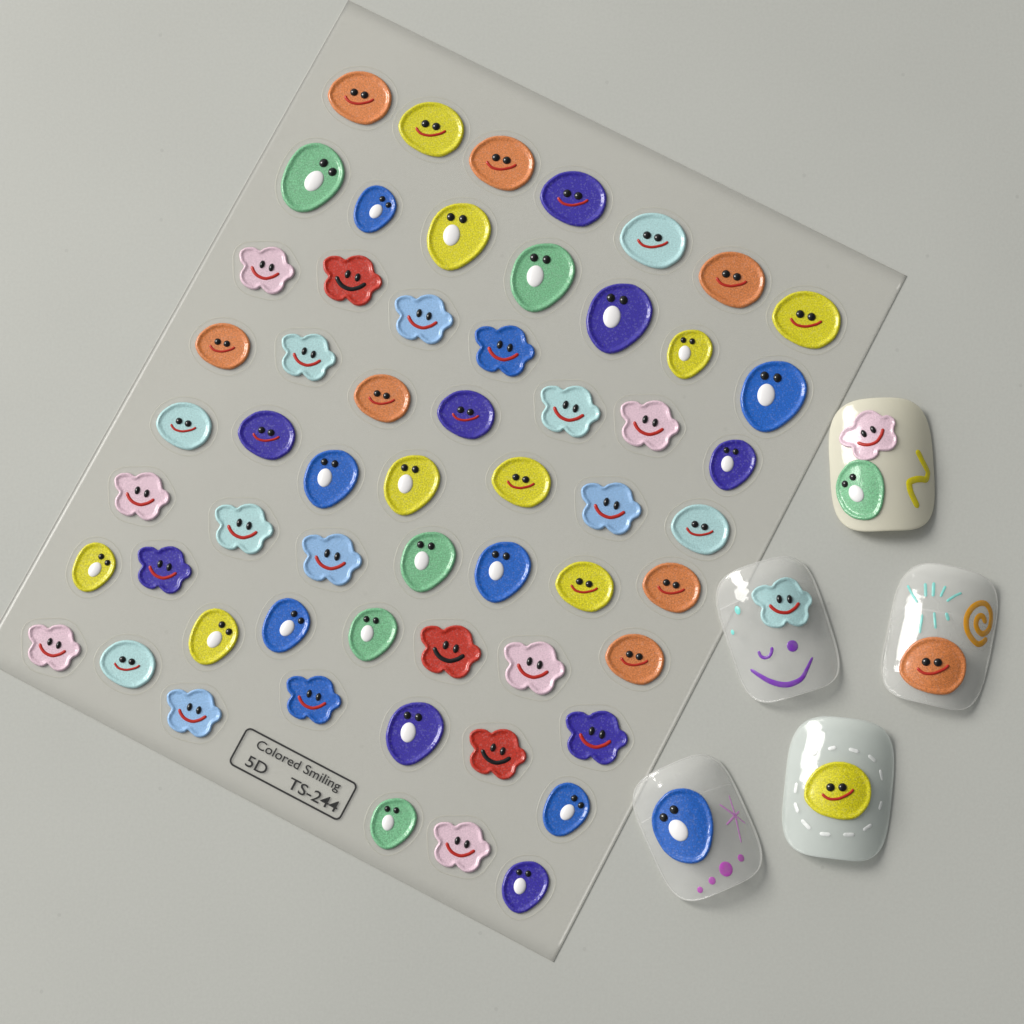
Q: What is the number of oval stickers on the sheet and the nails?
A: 42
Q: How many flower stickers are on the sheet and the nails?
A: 22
